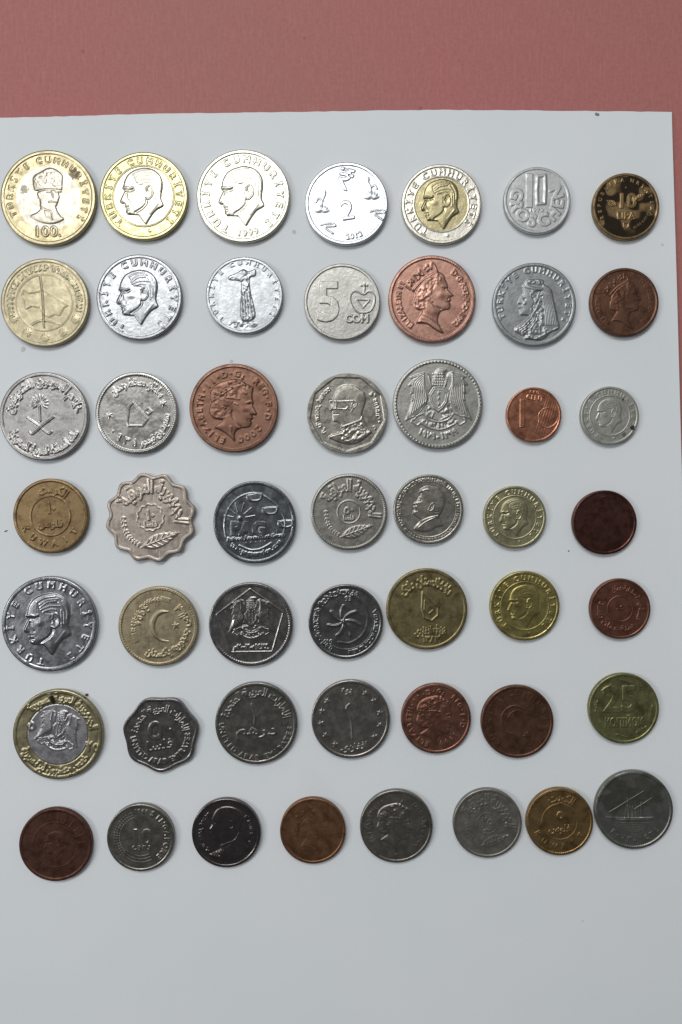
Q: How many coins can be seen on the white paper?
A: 50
